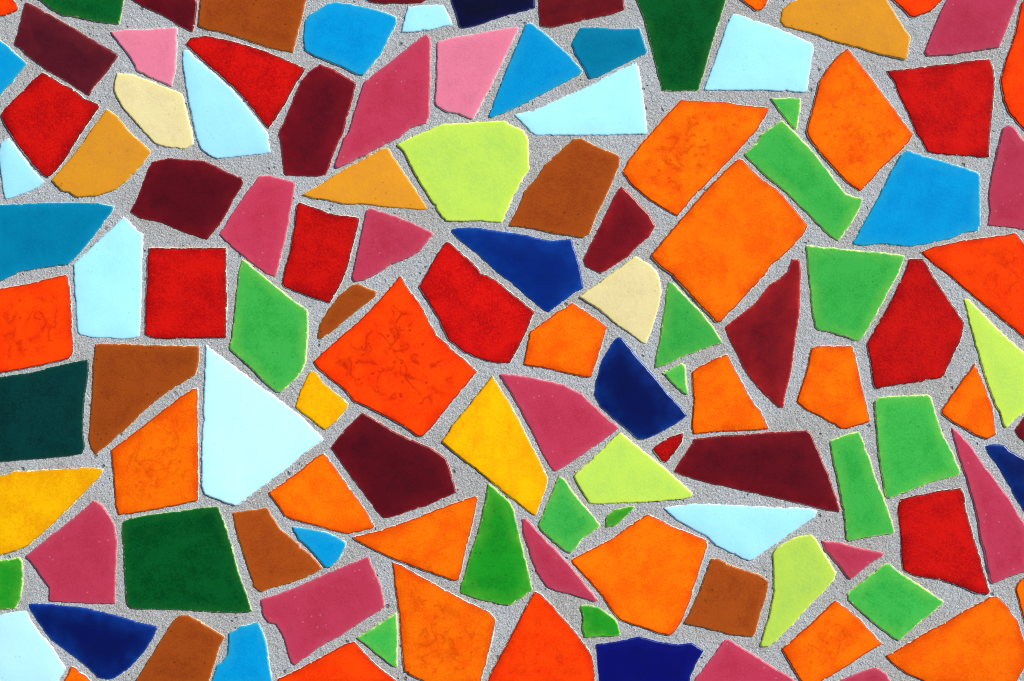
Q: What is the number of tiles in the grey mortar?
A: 121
